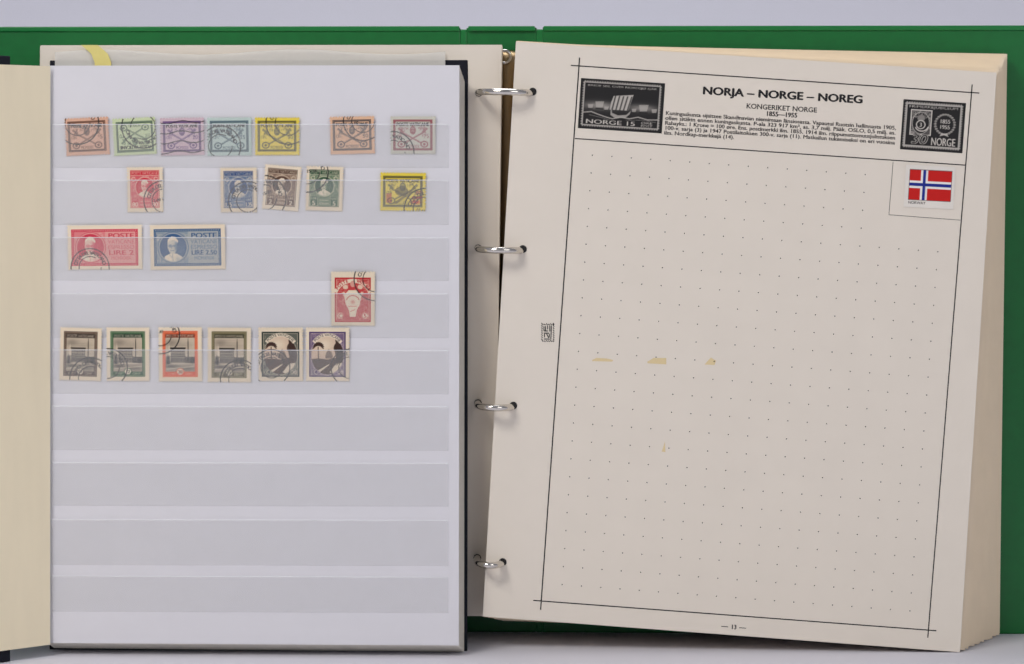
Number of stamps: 21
